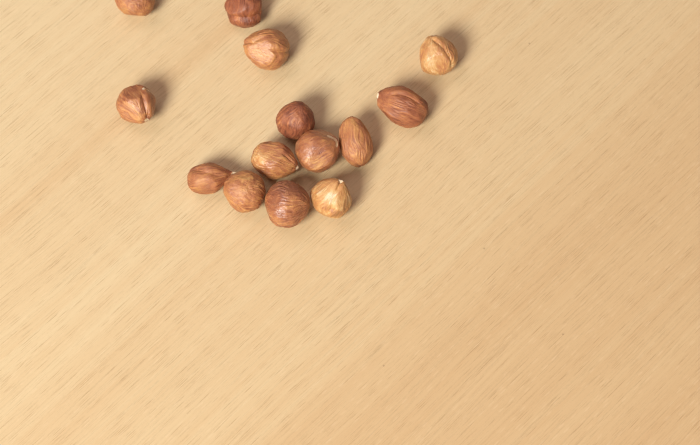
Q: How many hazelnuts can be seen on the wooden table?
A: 14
